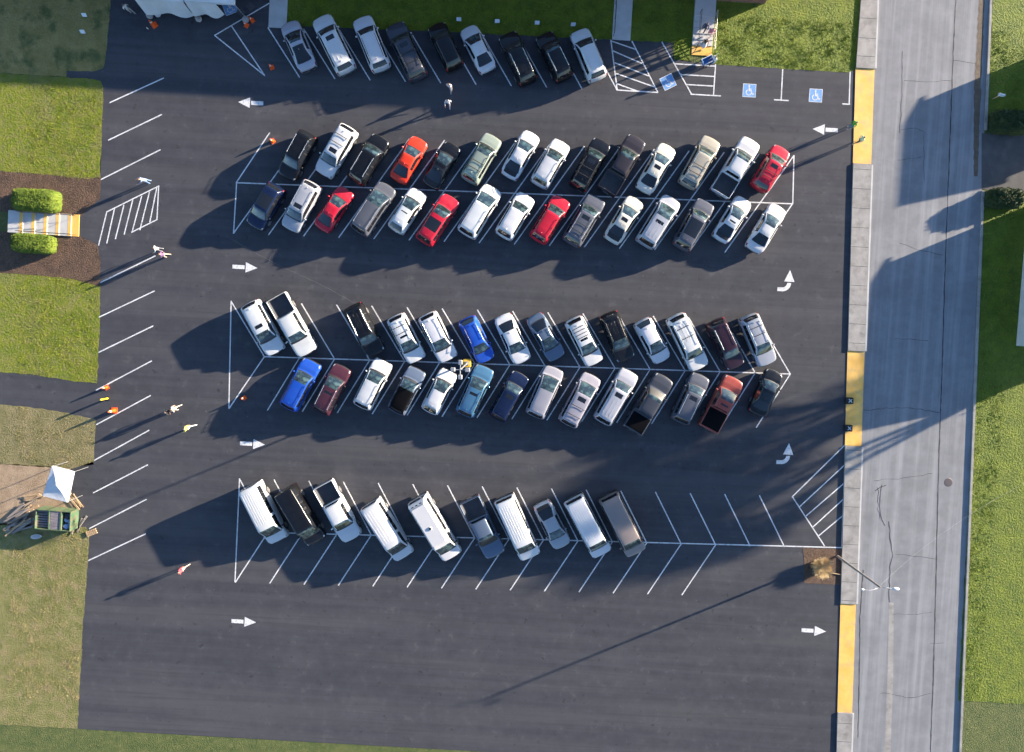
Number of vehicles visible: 76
